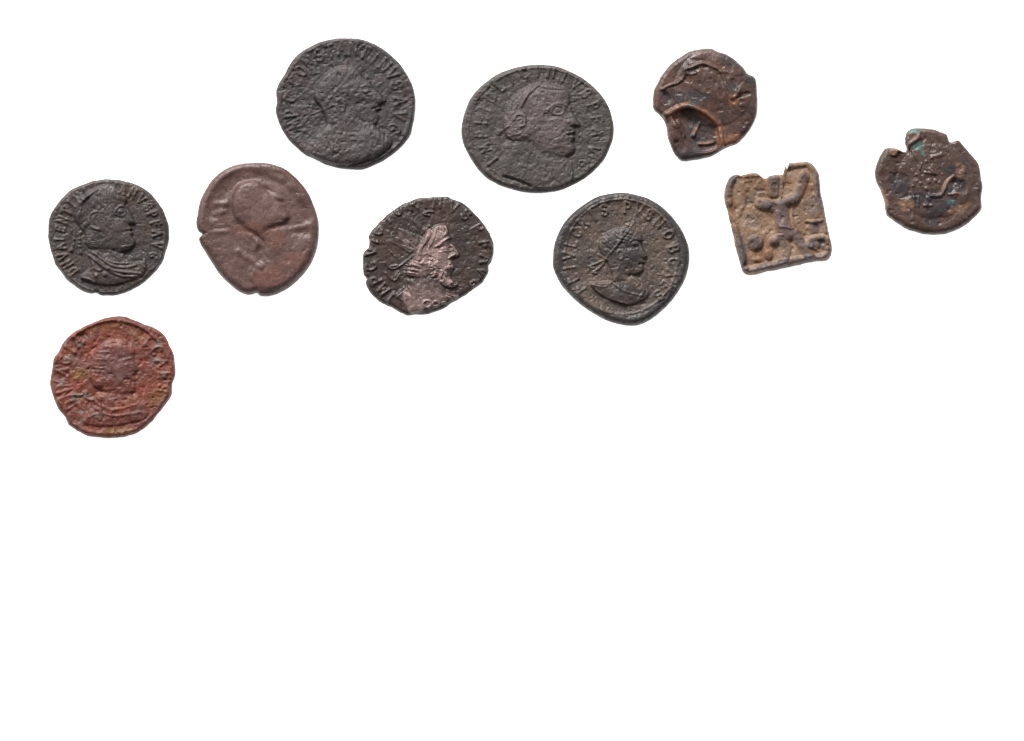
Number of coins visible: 10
